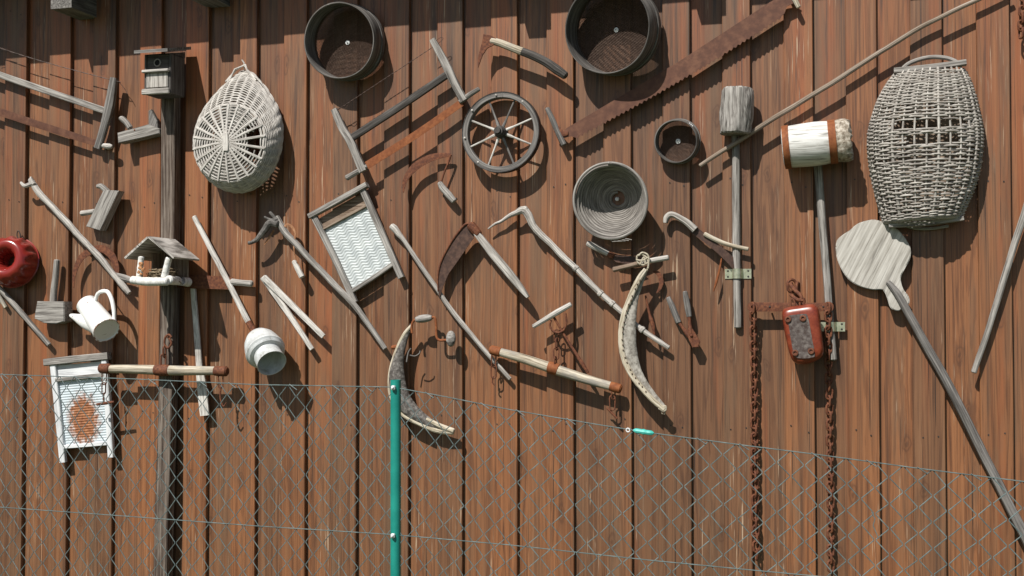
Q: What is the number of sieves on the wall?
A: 3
